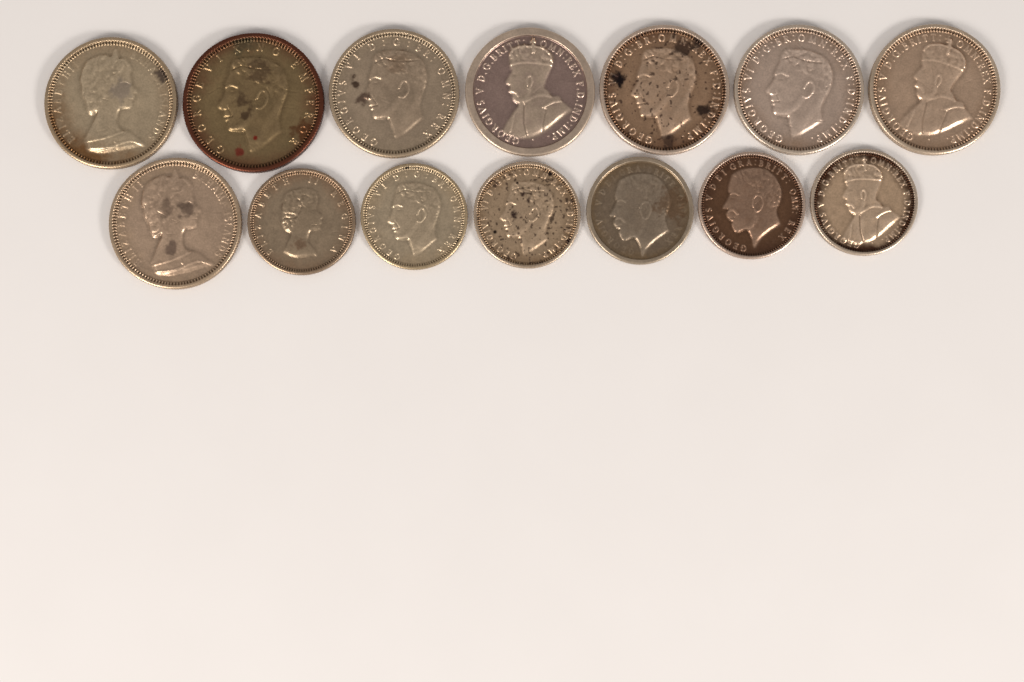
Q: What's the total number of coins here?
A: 14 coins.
